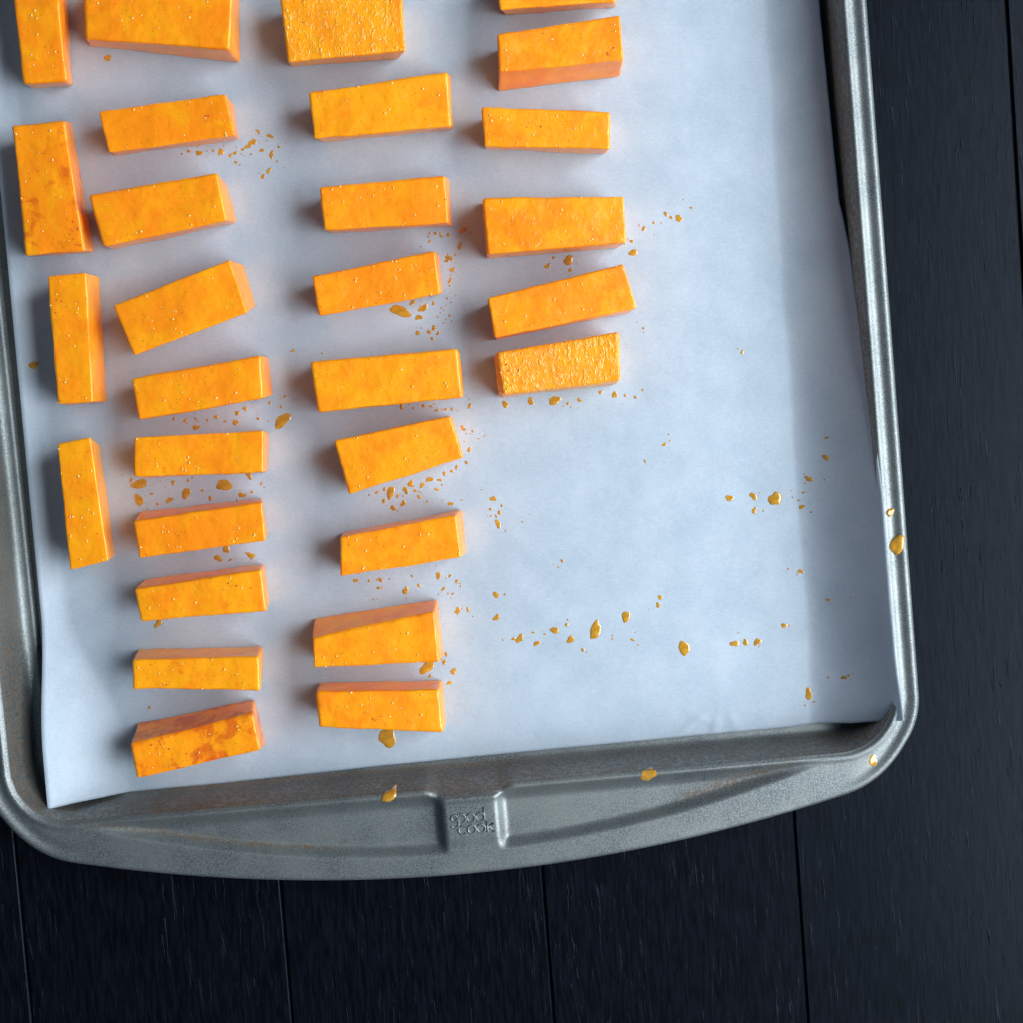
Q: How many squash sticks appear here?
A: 29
